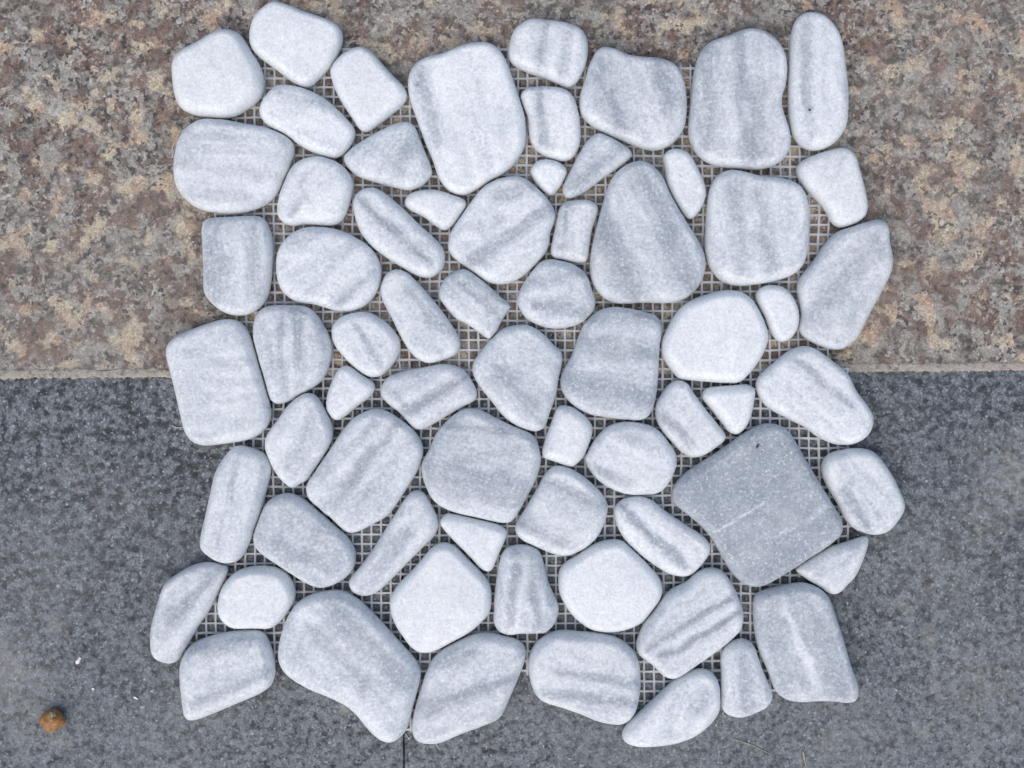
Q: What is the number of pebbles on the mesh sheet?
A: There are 68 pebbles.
